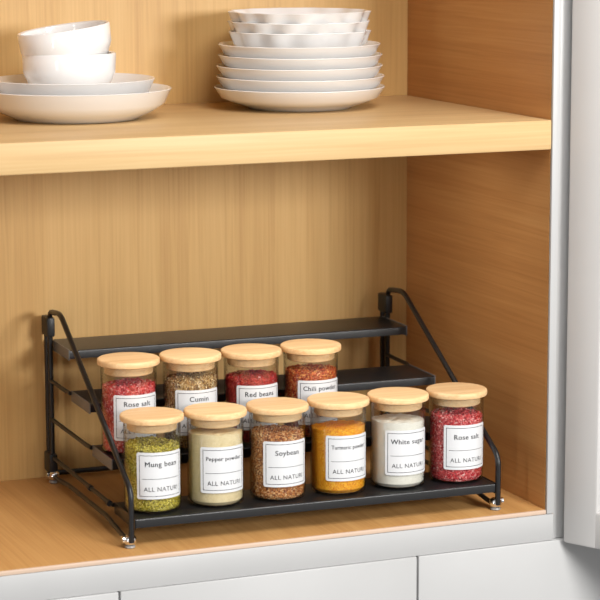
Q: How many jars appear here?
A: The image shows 10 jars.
